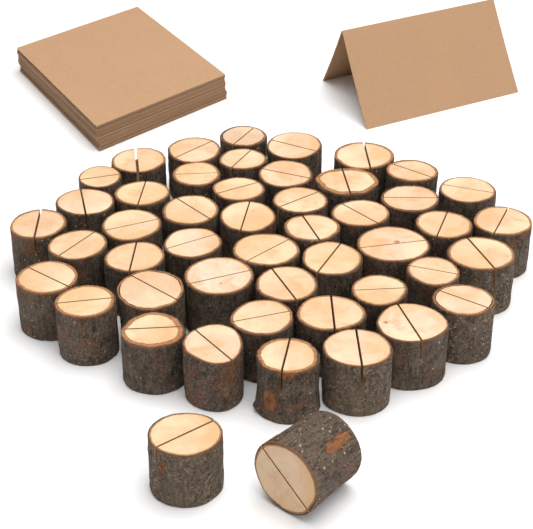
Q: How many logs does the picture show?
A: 49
